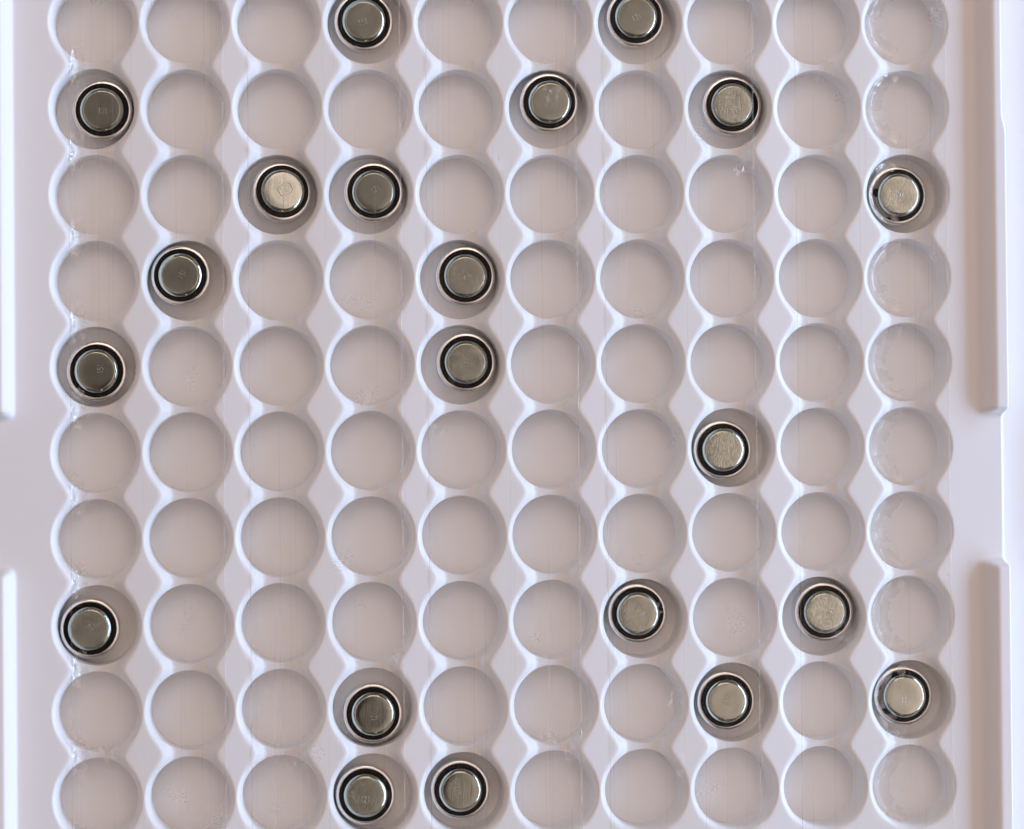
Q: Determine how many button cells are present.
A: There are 21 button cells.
